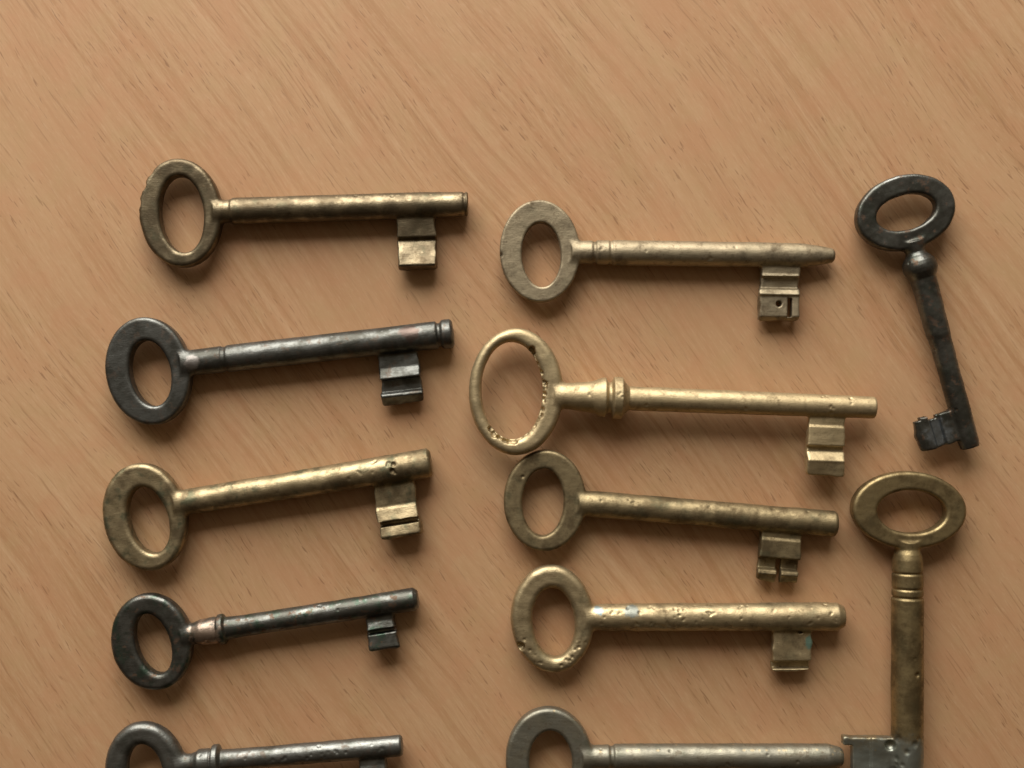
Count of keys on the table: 12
